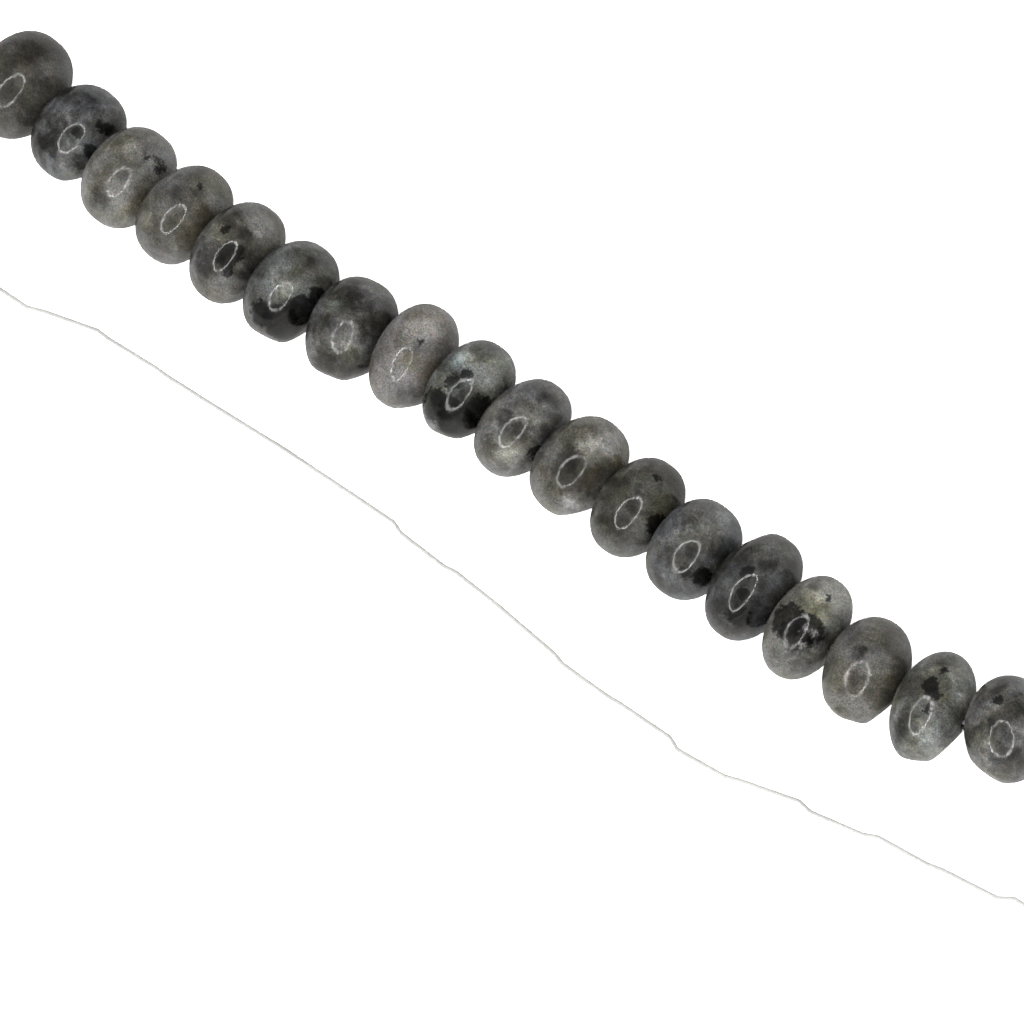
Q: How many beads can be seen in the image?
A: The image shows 18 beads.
